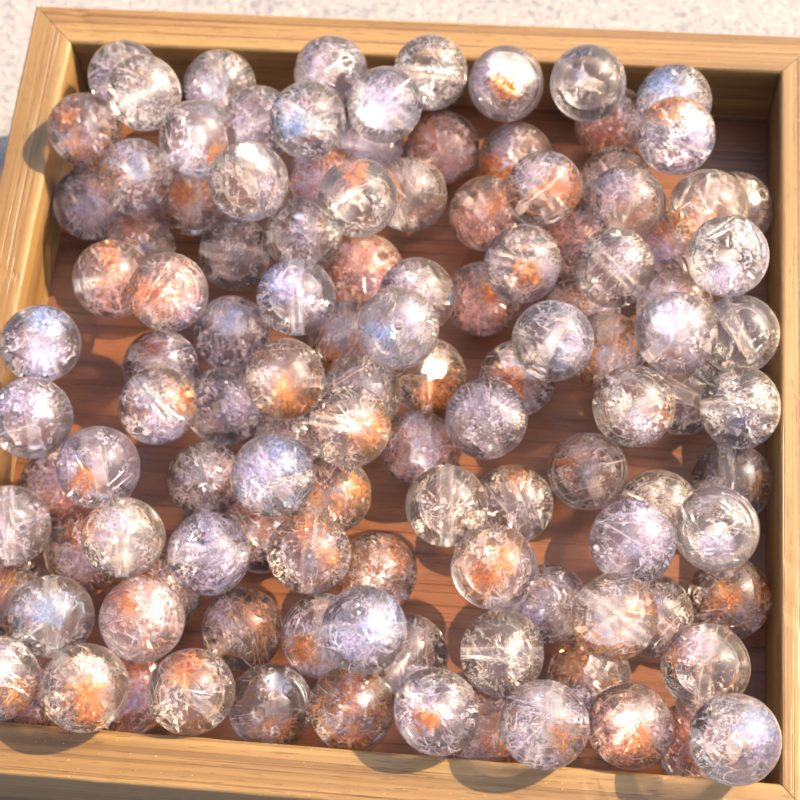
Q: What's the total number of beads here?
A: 118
